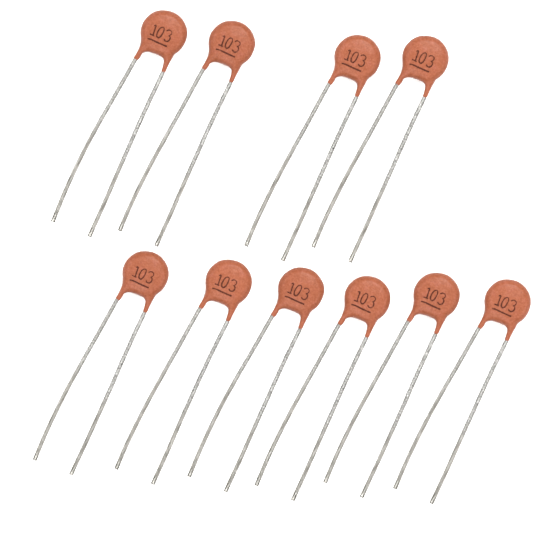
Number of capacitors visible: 10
